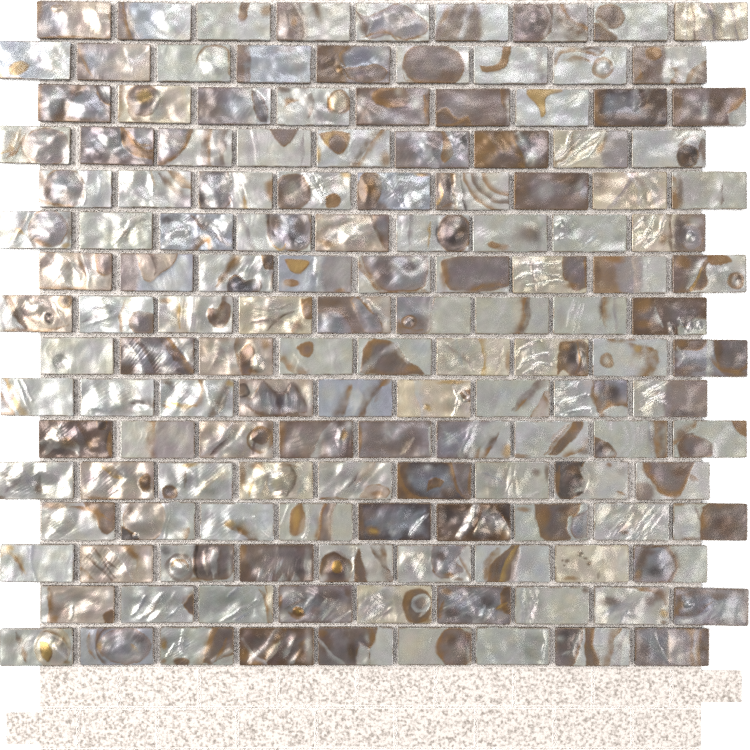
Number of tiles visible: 144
